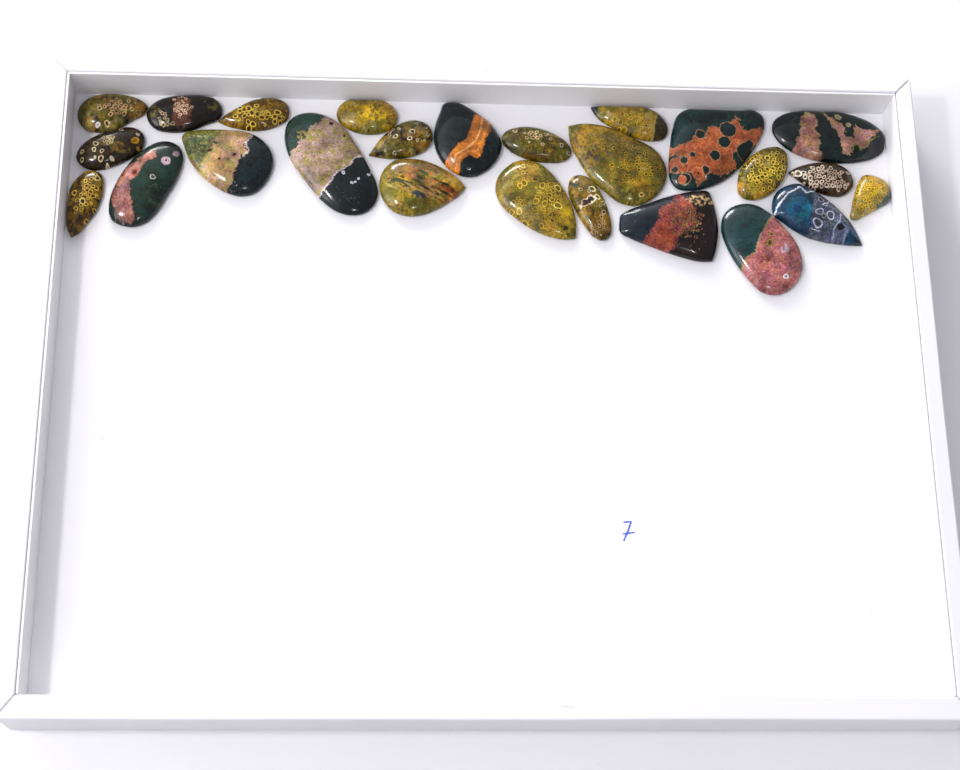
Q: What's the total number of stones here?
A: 25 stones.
